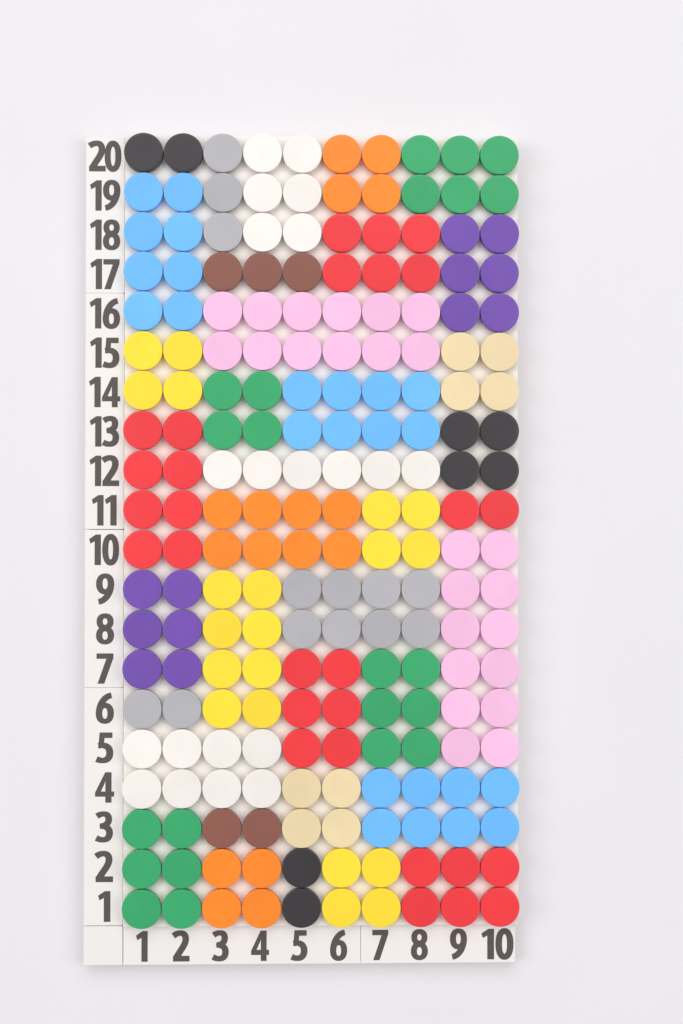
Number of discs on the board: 200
